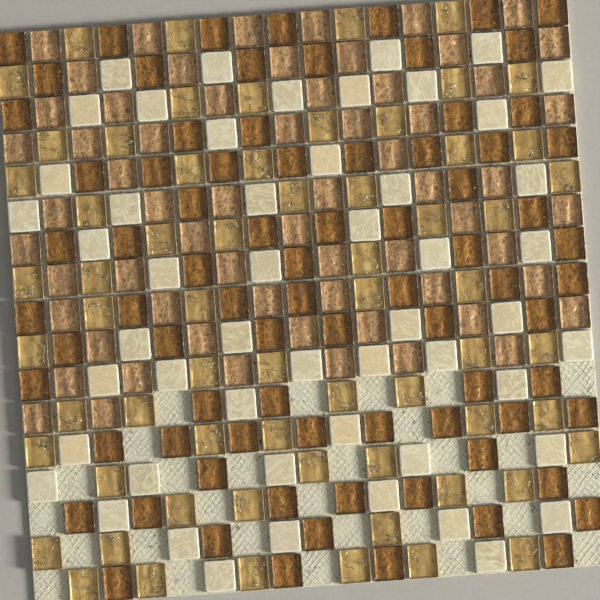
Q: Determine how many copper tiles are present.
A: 64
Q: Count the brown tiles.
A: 80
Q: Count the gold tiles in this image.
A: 64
